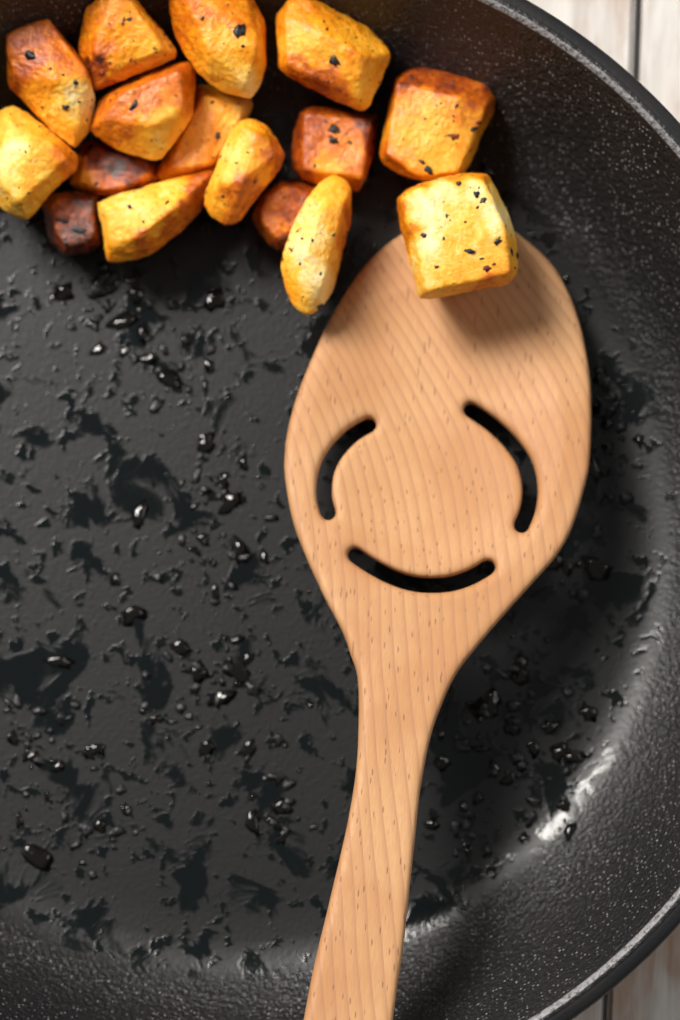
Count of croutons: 16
